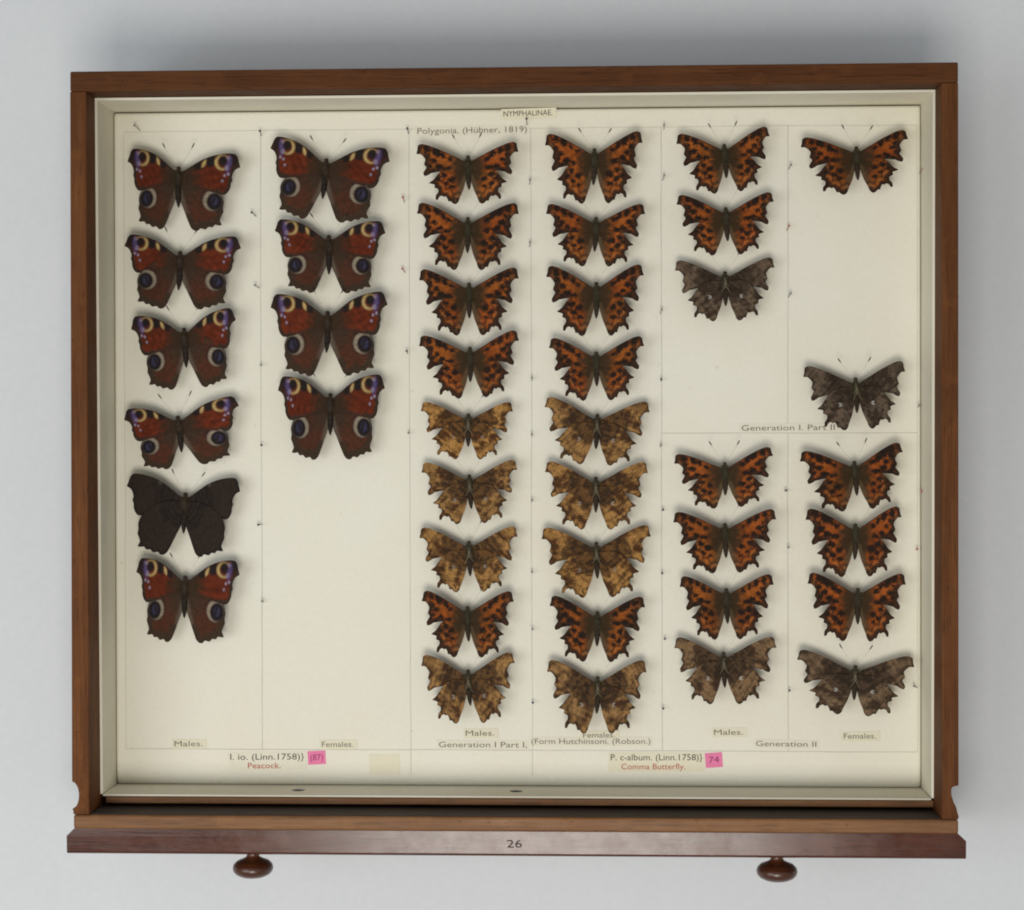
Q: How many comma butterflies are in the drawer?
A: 31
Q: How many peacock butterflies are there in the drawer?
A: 10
